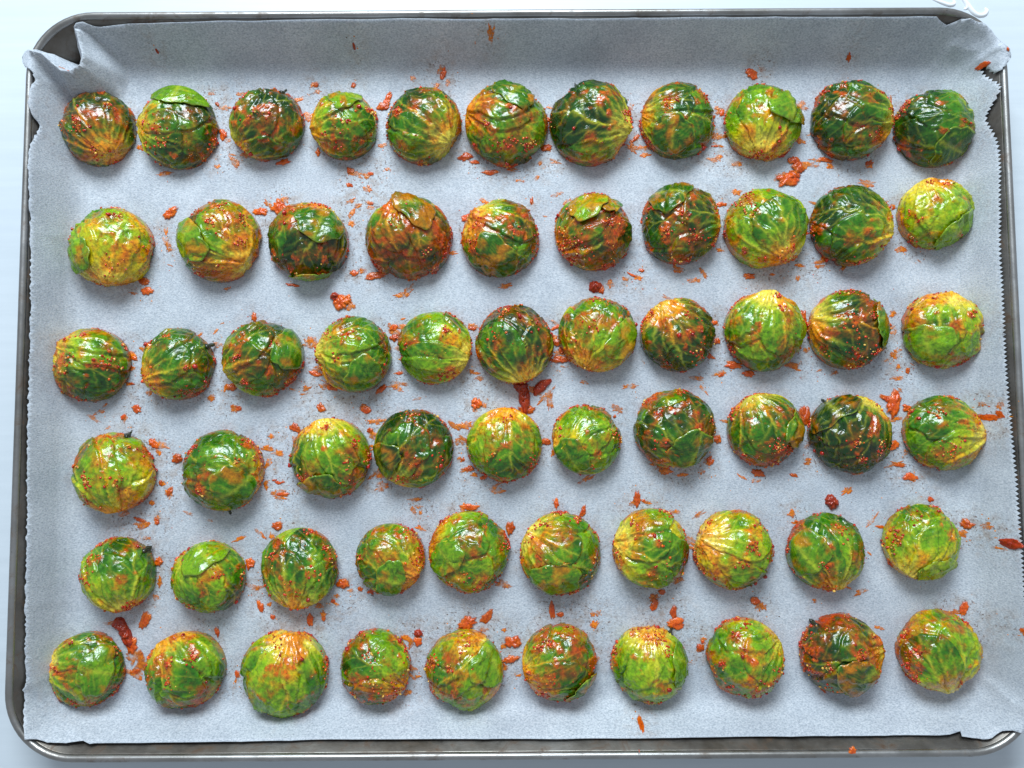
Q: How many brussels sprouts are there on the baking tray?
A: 62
